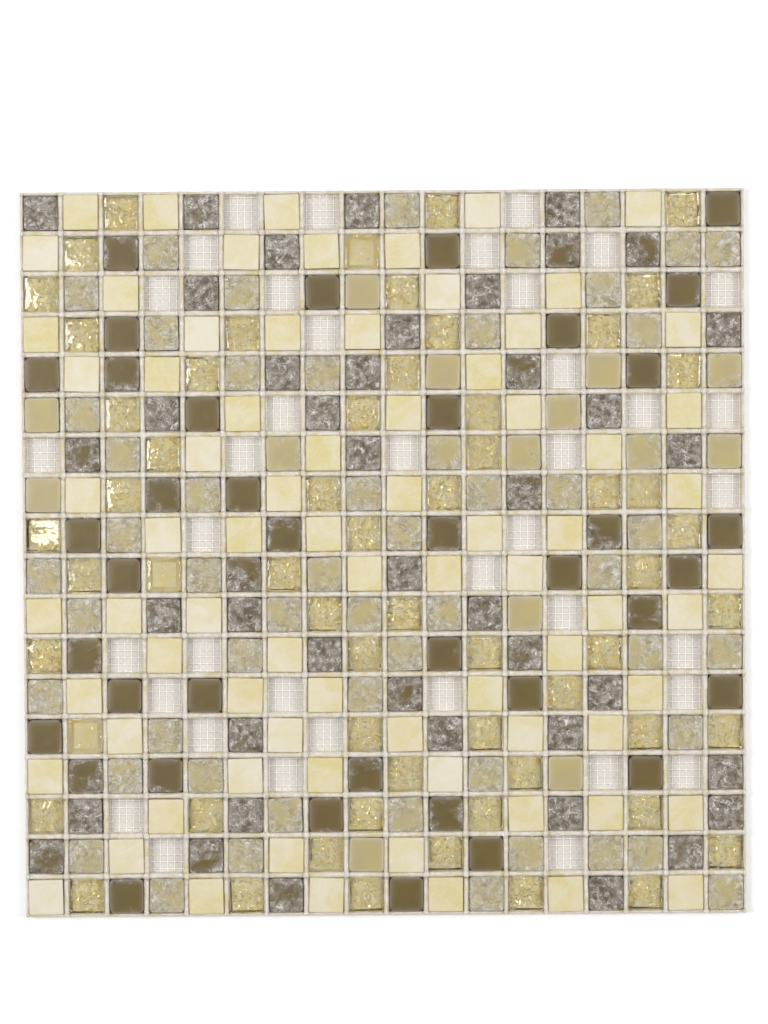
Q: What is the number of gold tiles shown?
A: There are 60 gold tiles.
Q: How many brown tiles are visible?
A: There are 82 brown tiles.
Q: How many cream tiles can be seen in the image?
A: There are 76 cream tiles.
